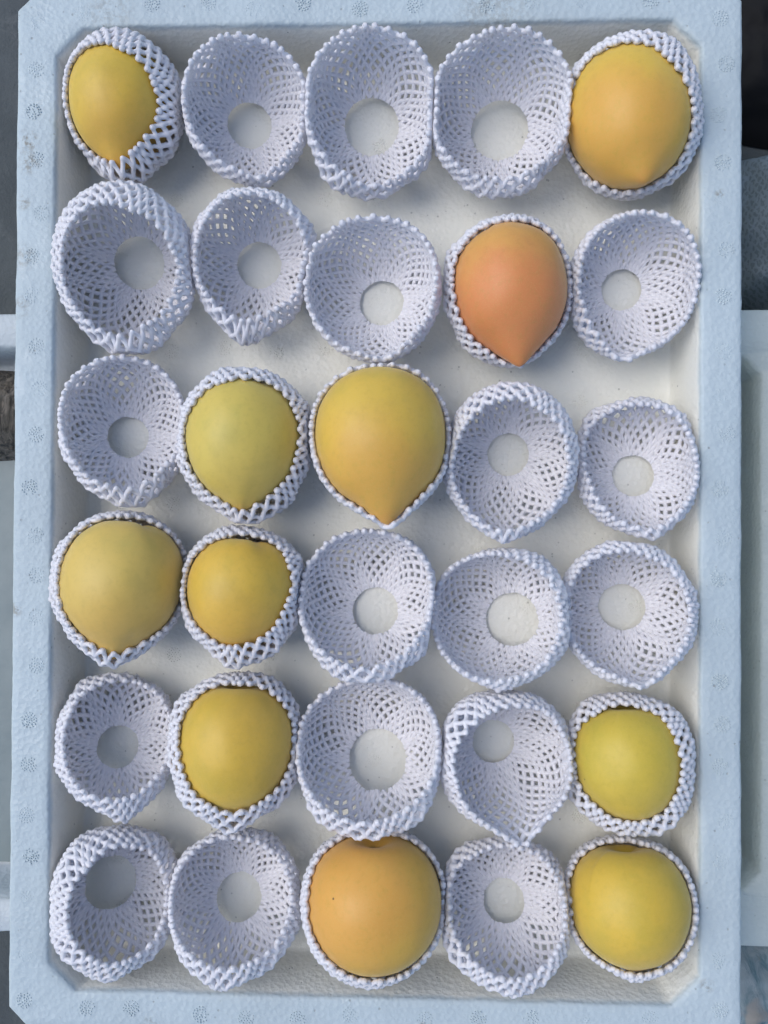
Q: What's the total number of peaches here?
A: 11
